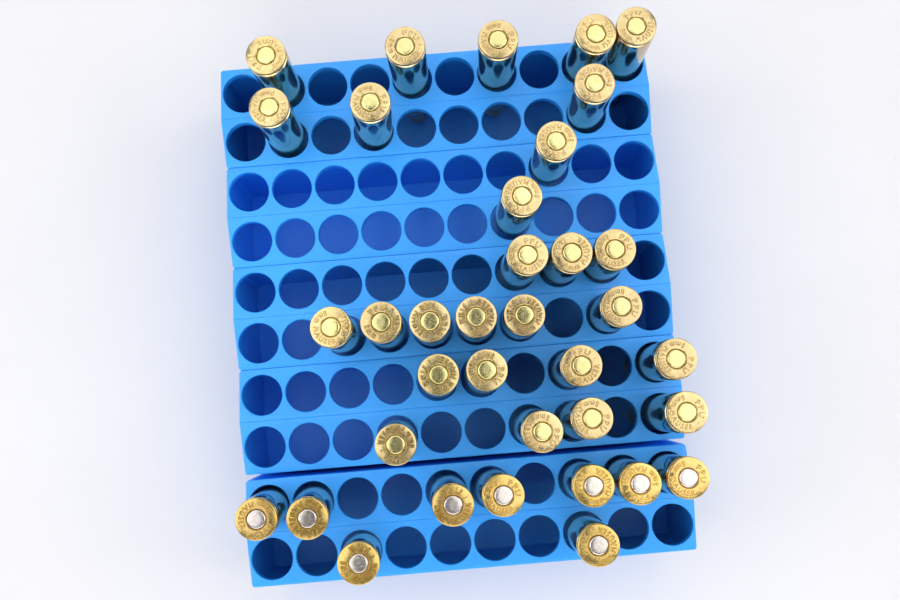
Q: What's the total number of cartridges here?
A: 36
